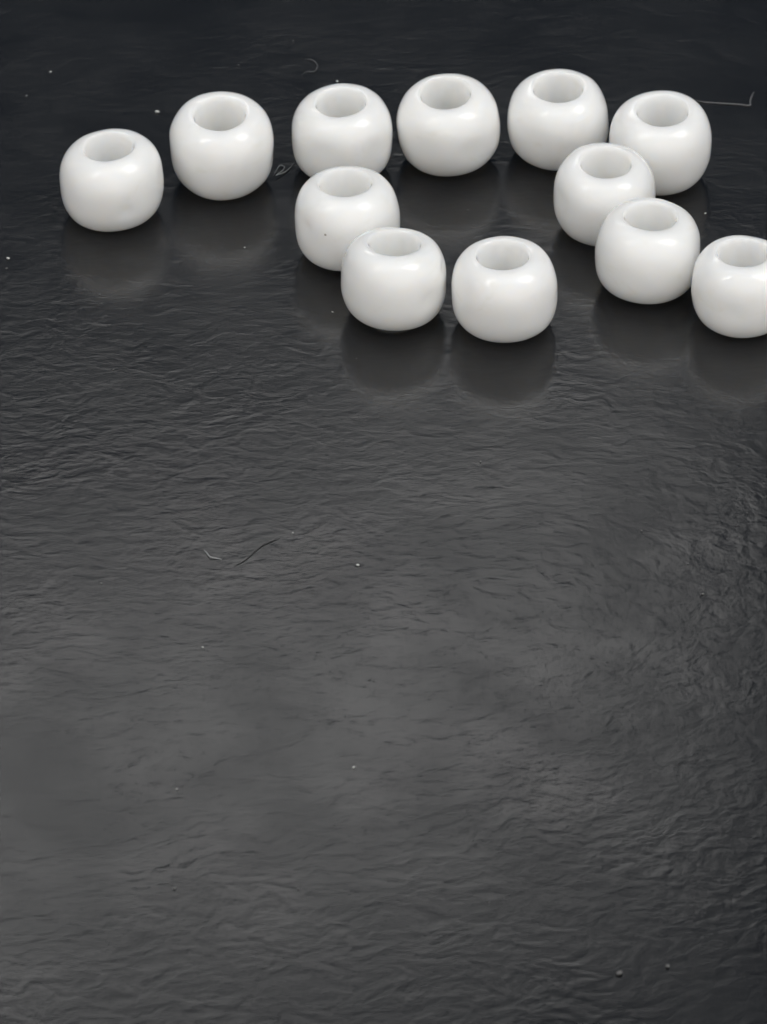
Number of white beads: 12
